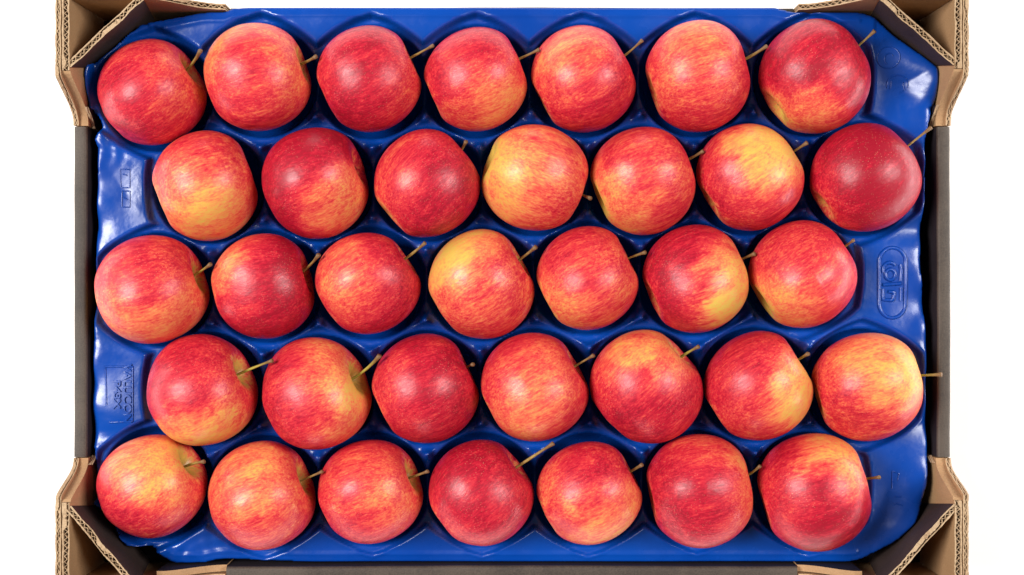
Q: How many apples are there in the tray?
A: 35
